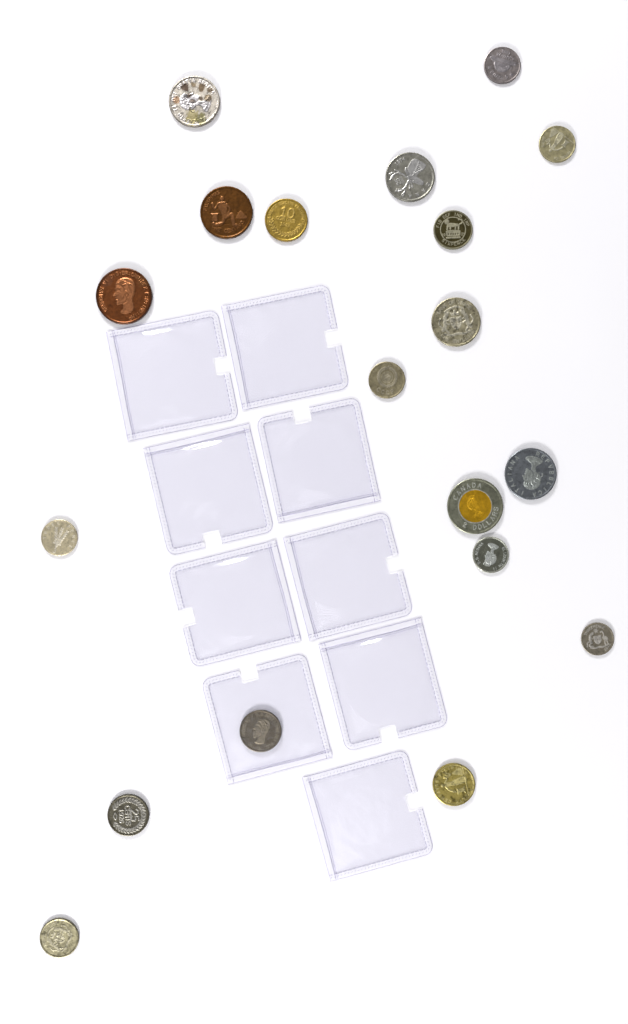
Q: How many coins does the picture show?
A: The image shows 19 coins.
